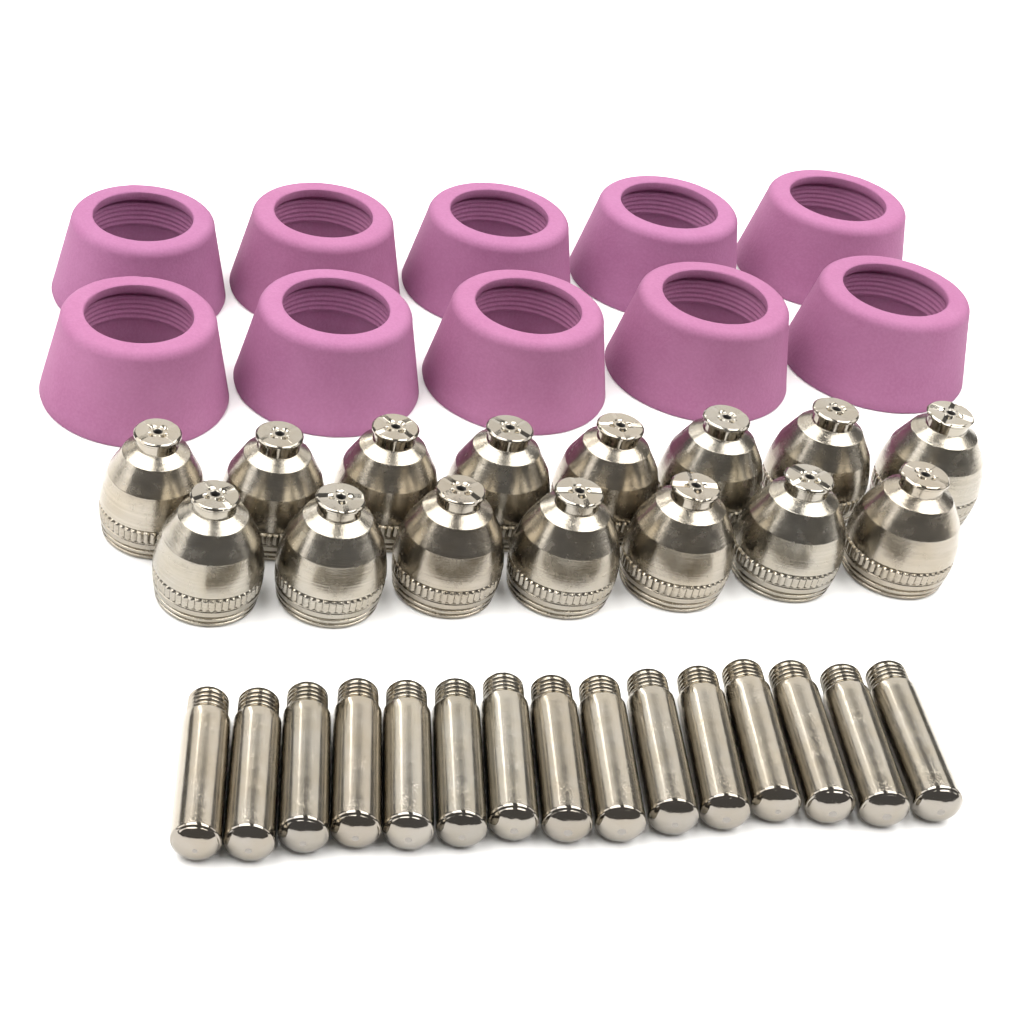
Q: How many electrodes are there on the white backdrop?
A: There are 15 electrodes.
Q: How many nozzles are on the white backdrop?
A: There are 15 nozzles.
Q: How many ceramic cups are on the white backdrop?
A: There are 10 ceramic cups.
